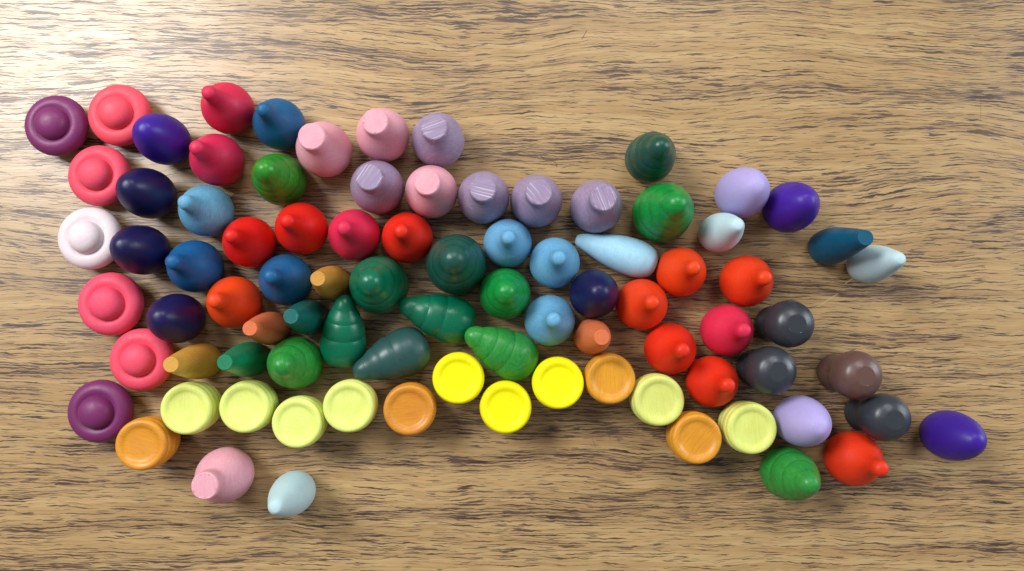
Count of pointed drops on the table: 21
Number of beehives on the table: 13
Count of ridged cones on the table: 12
